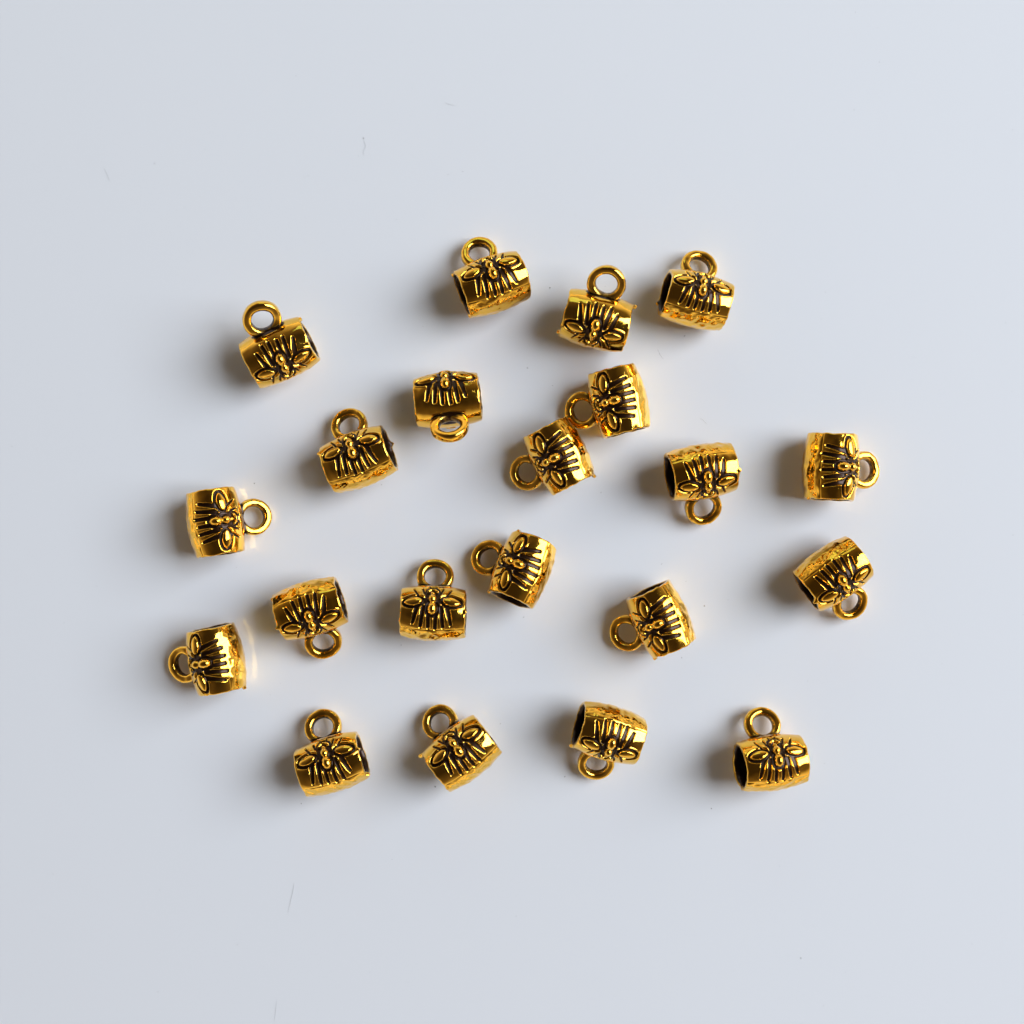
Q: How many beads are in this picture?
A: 21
